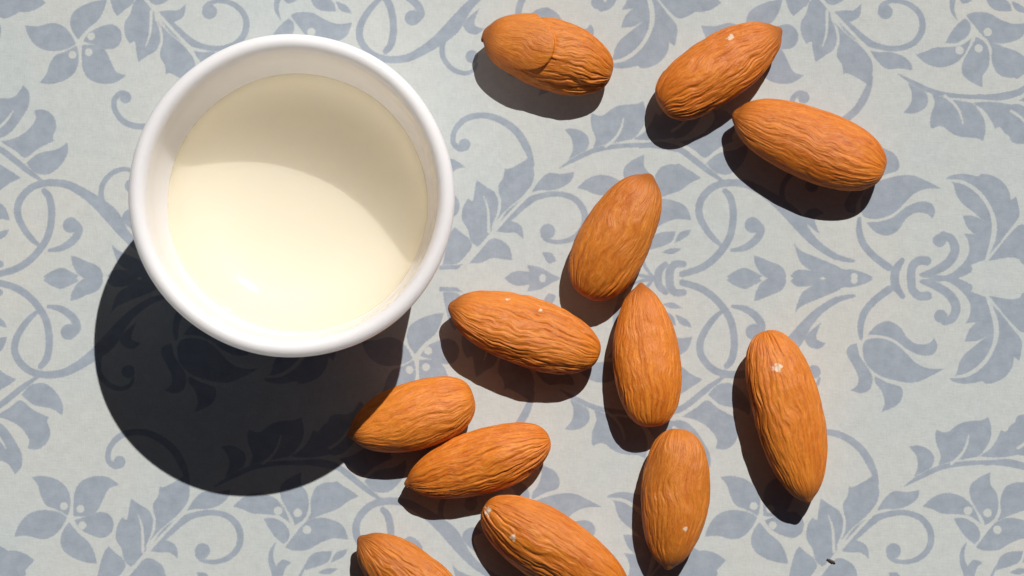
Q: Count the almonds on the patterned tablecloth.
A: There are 12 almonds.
